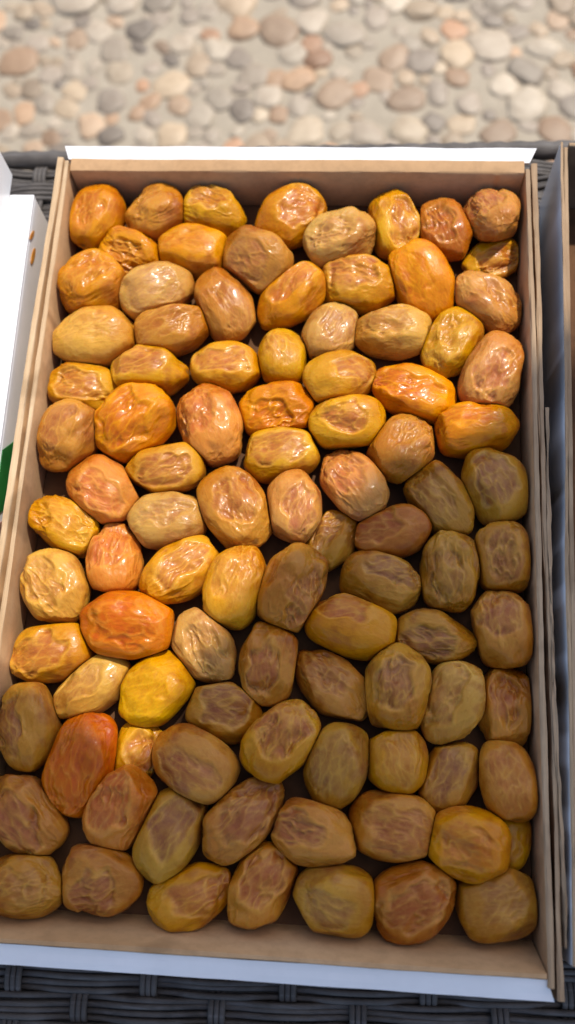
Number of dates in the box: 96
